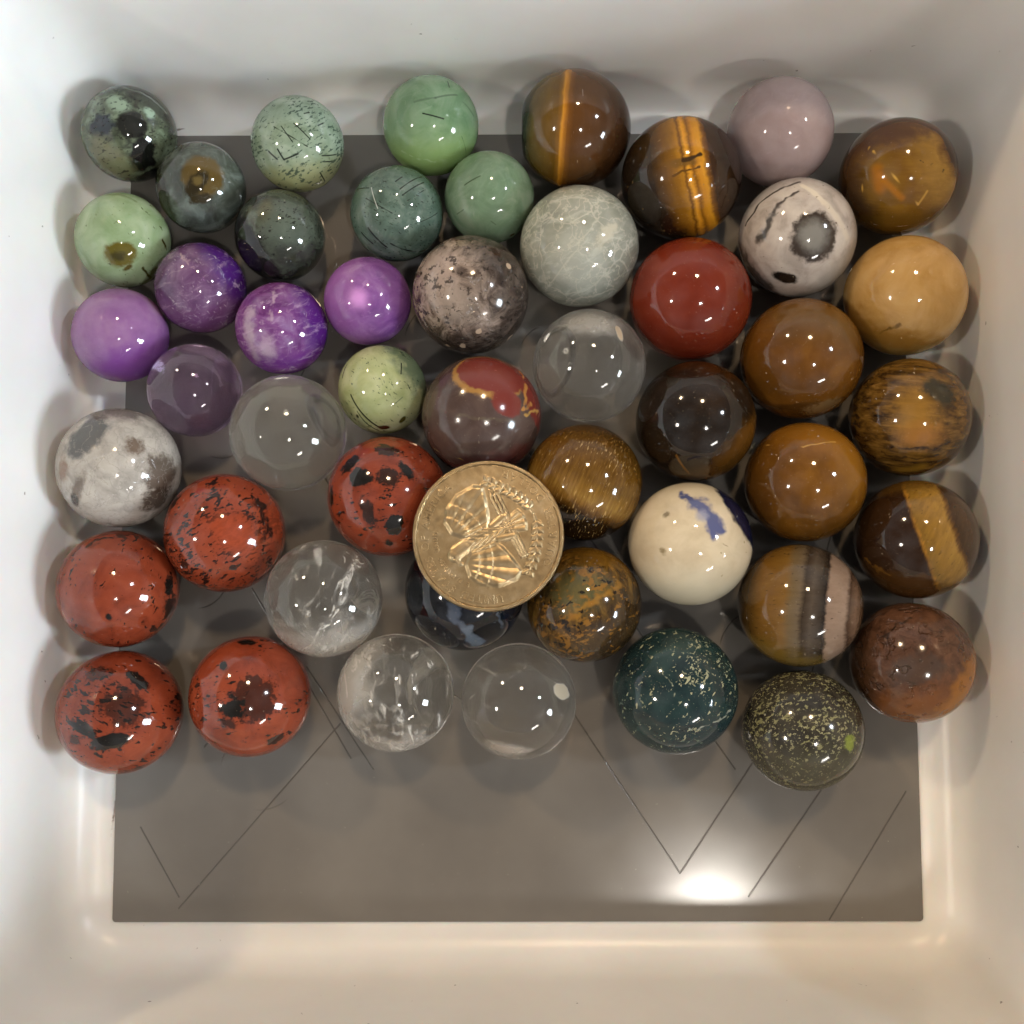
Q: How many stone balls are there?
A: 48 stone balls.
